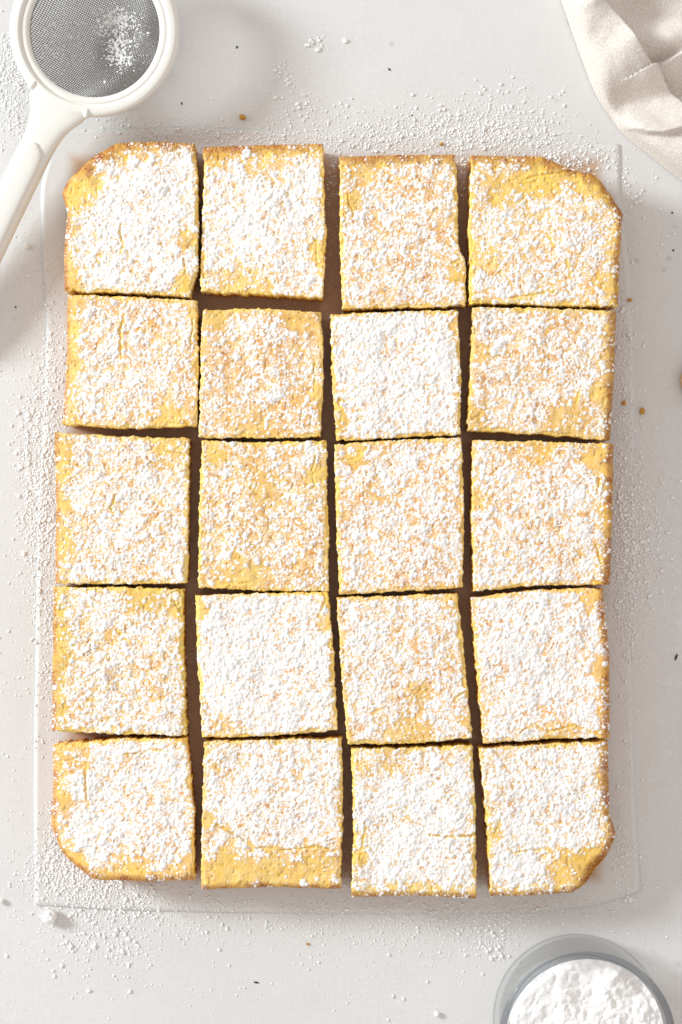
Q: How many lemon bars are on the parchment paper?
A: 20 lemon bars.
